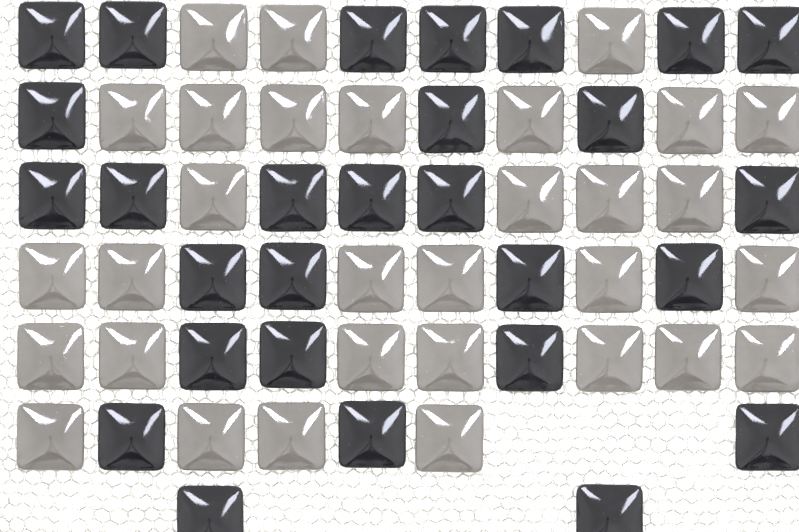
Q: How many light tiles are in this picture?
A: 31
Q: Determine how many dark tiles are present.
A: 28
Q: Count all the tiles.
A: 59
